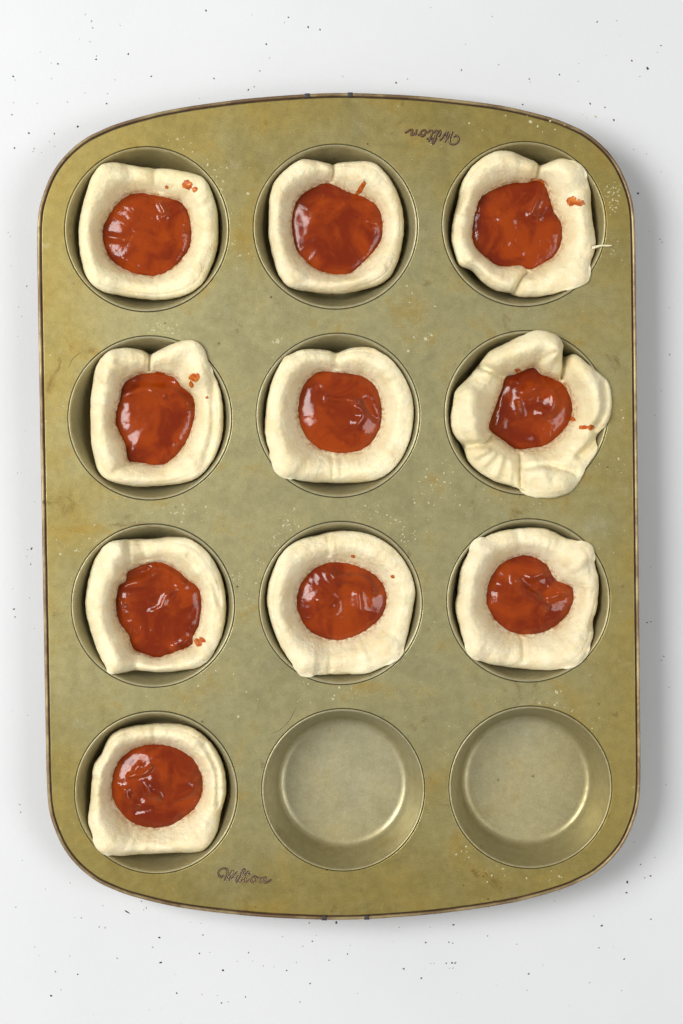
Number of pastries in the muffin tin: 10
